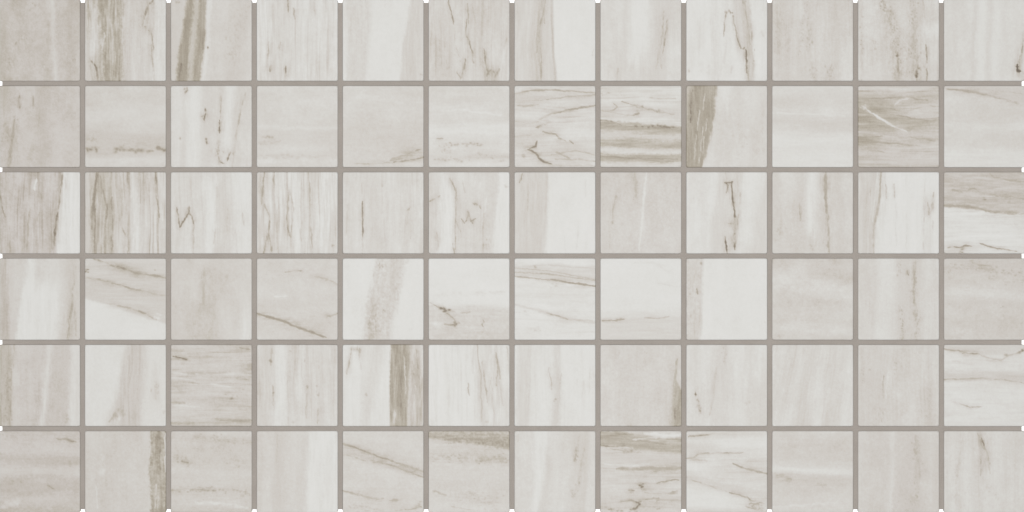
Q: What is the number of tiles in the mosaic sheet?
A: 72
